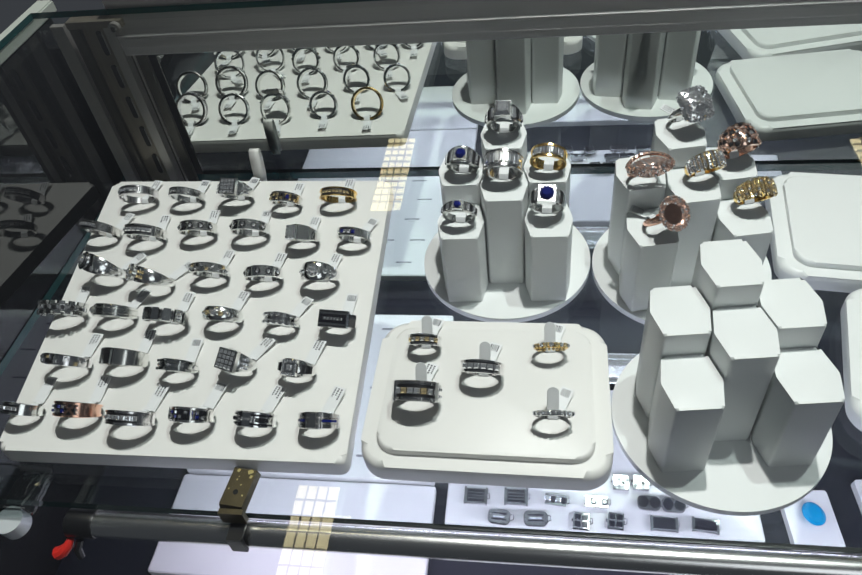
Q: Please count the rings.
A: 50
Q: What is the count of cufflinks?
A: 14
